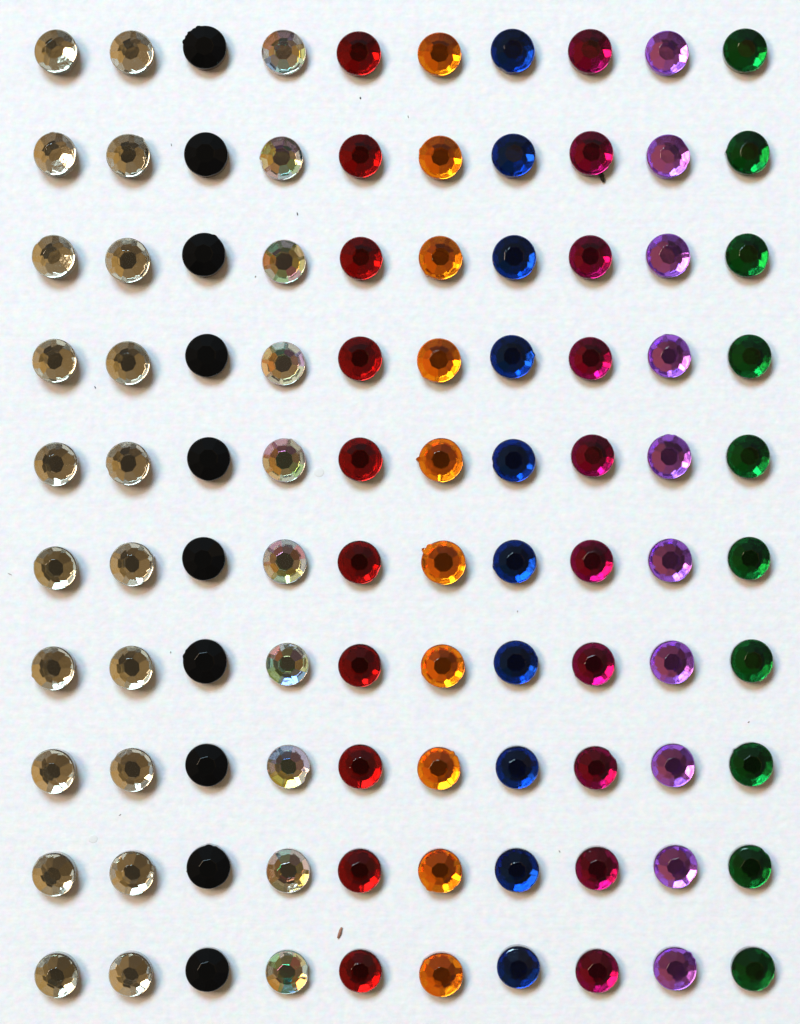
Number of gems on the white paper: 100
